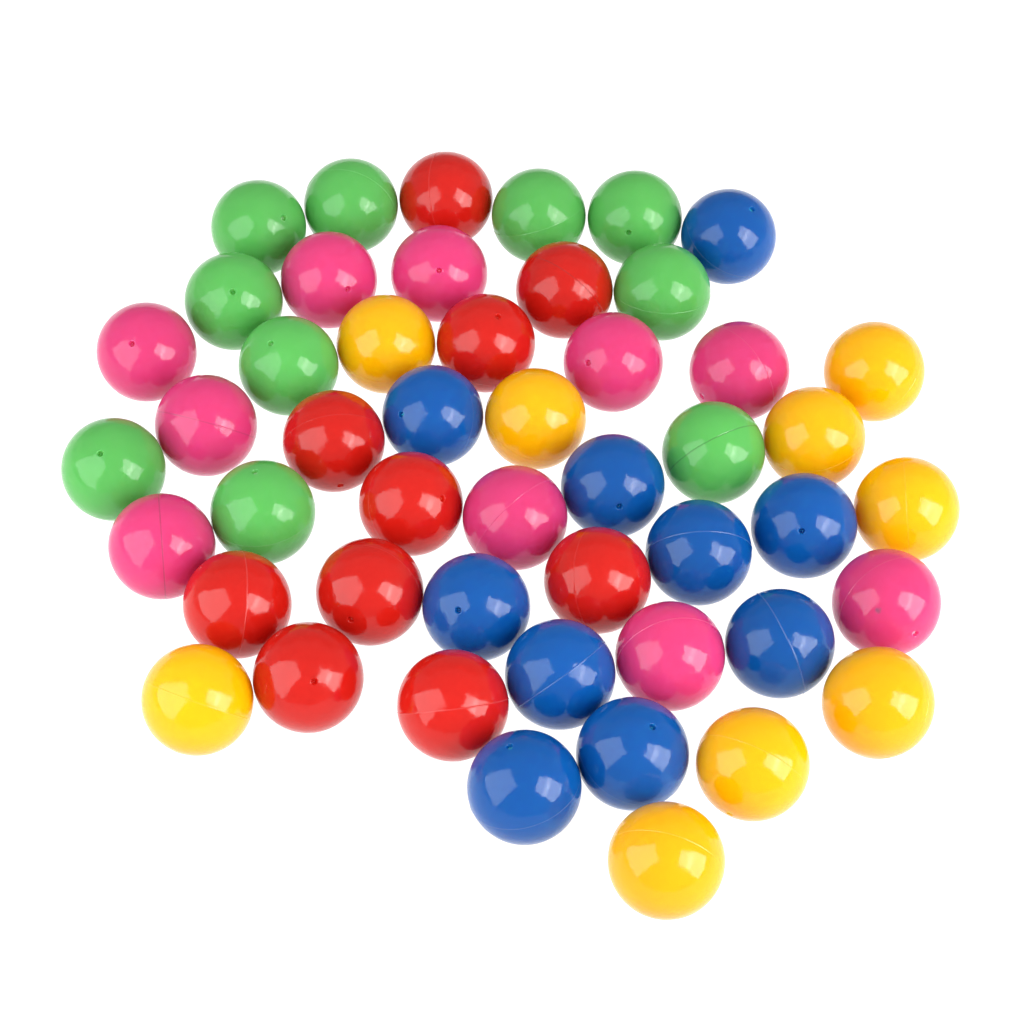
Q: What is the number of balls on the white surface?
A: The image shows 49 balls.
